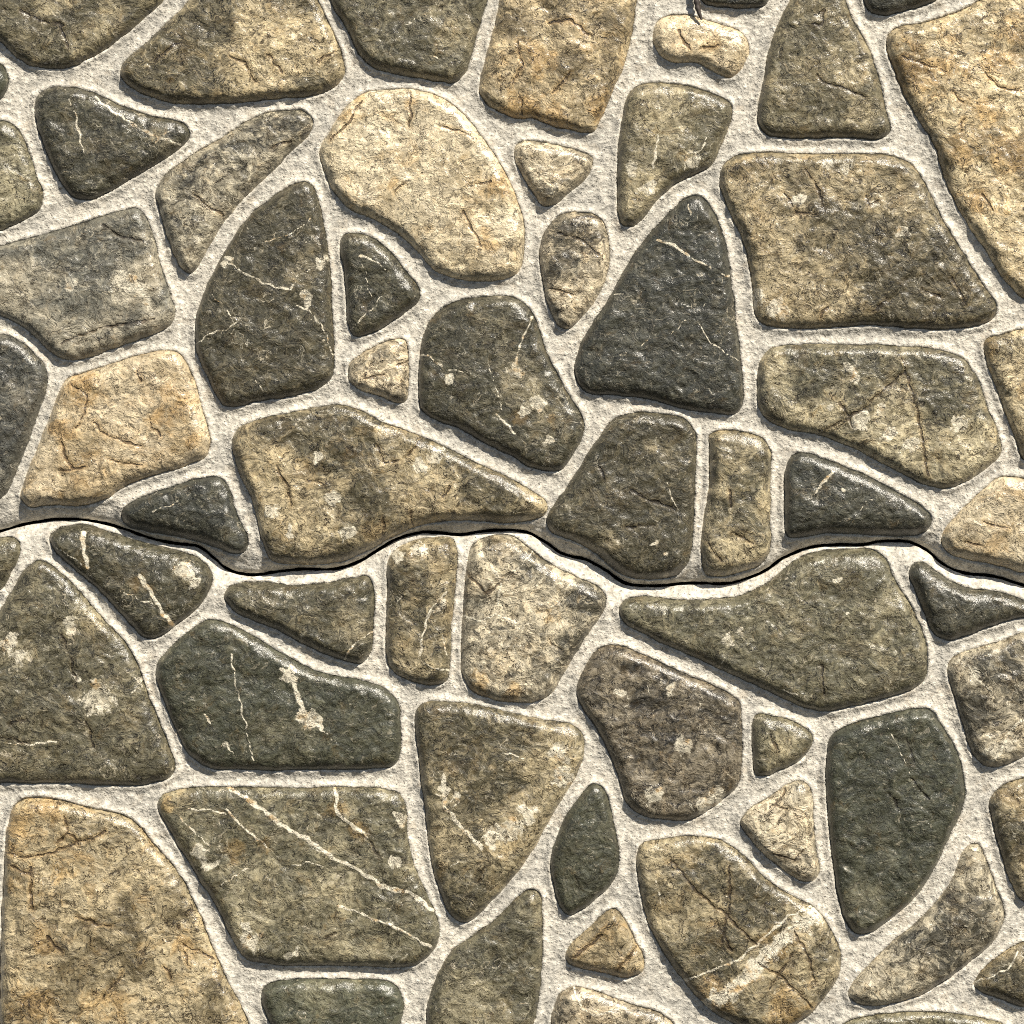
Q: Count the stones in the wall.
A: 61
